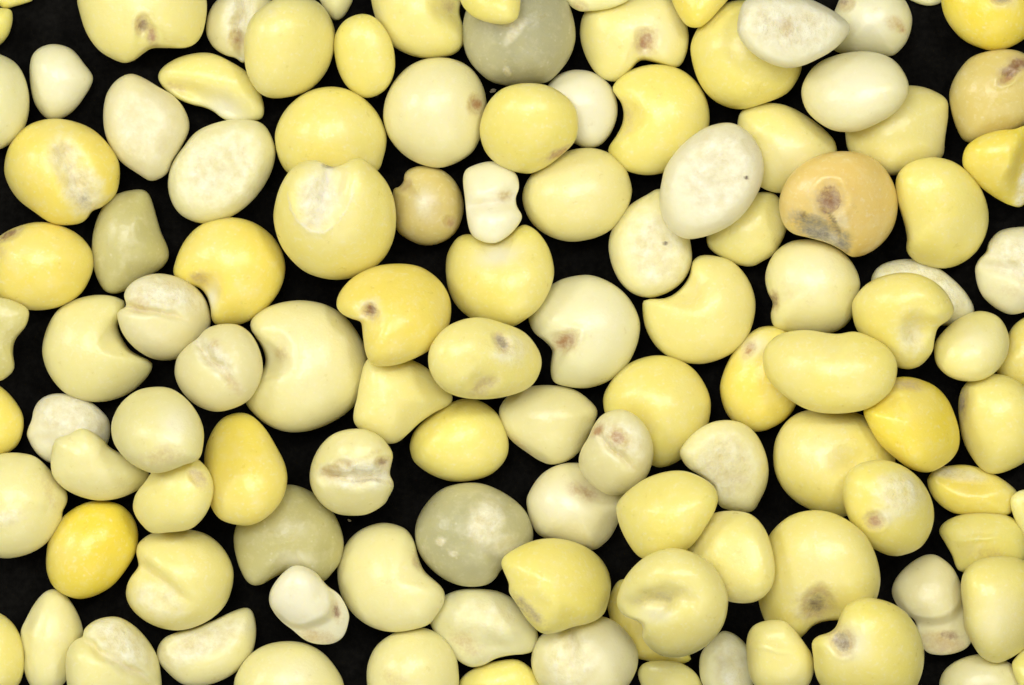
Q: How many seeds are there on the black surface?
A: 115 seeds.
